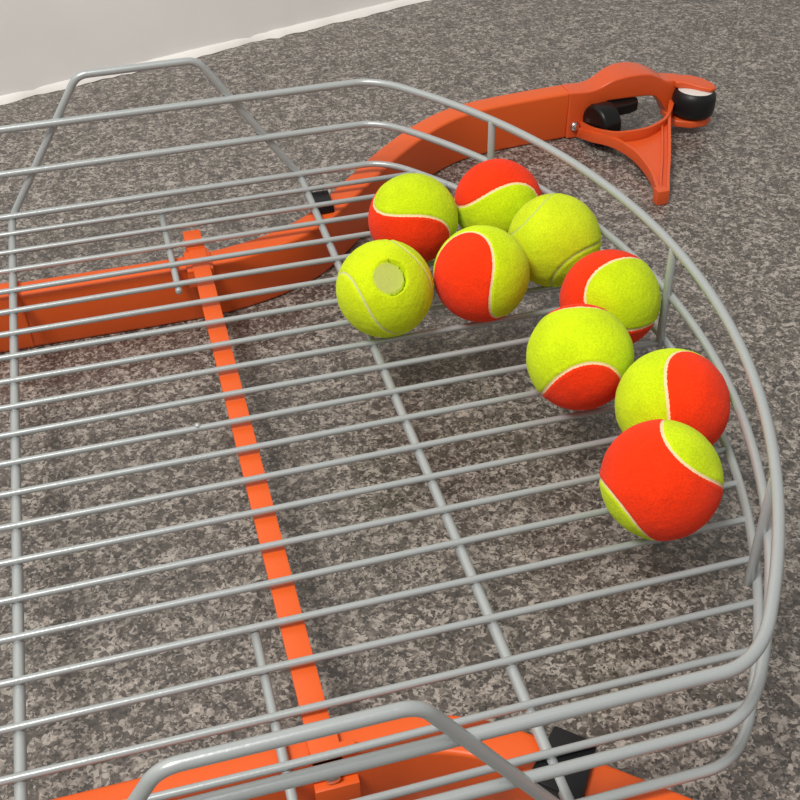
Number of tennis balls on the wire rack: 9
